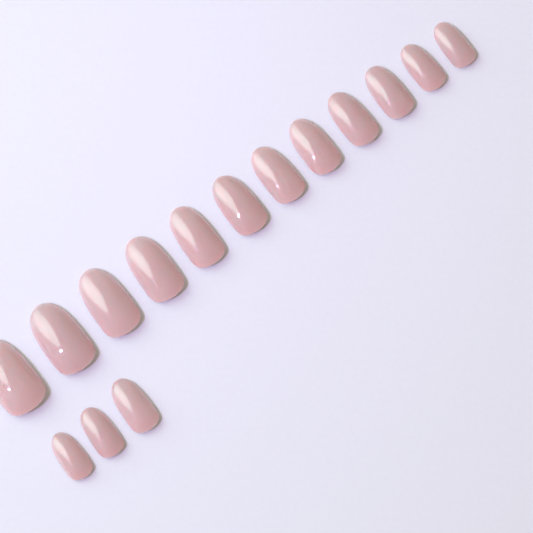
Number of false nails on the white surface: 15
